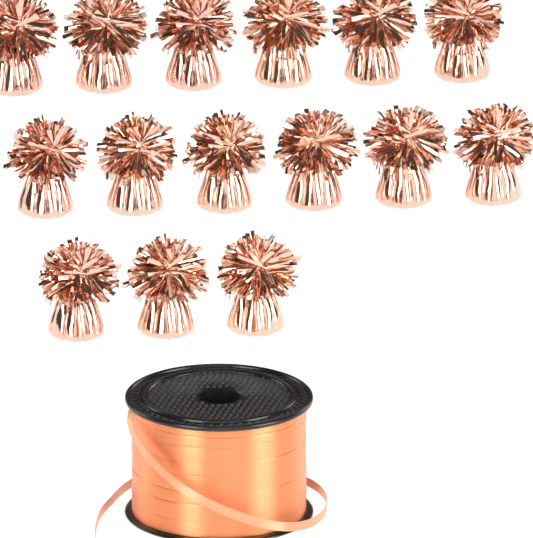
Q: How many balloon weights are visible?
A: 15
